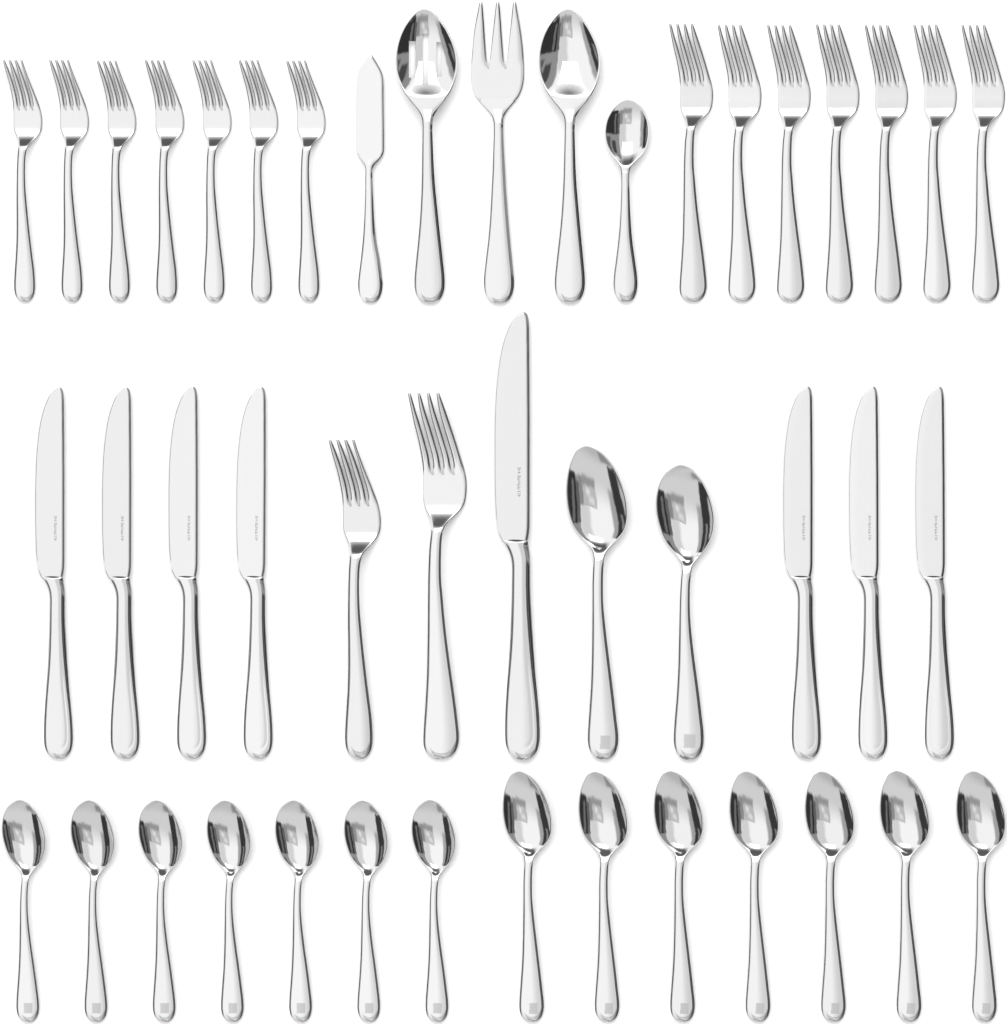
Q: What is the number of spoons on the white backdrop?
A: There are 19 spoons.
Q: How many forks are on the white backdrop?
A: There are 17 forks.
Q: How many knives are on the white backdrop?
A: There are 9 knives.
